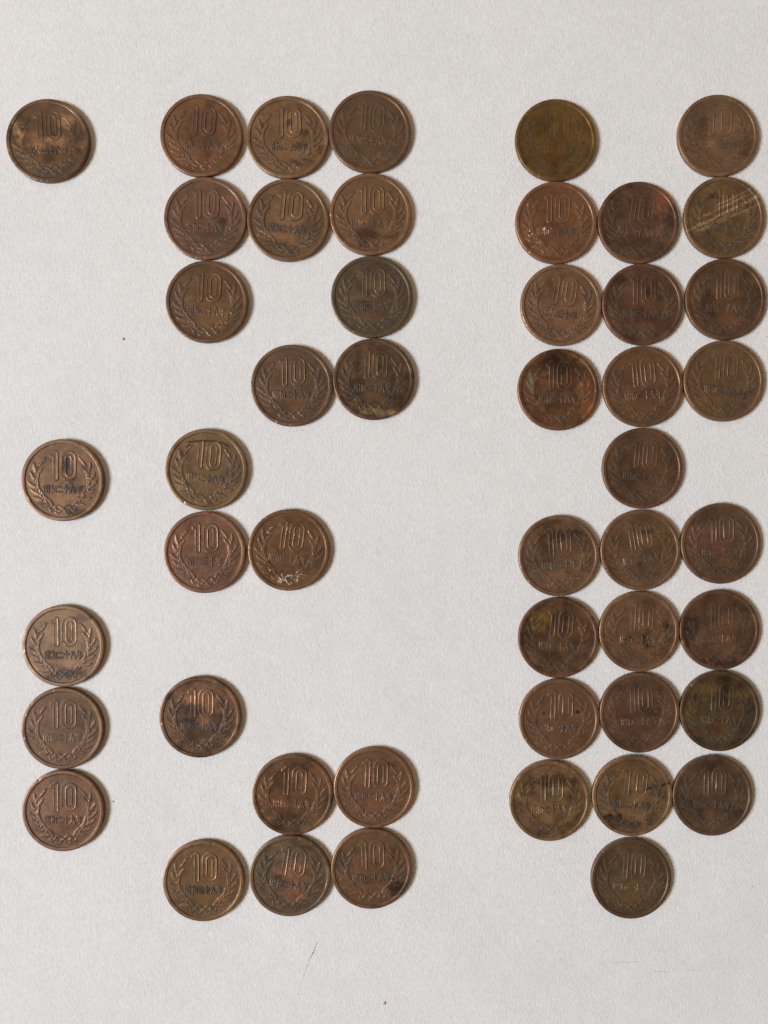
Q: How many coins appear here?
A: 49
